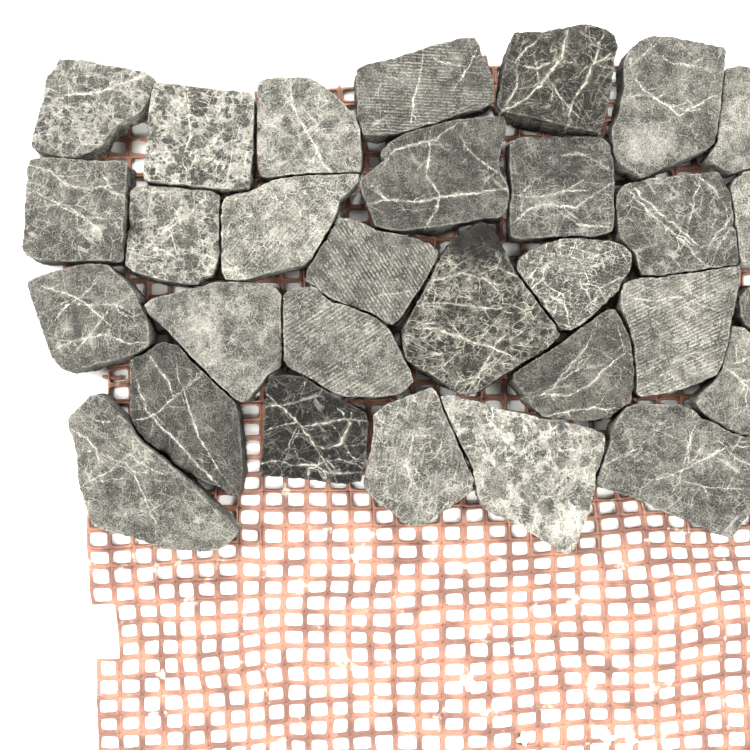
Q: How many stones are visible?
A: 30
